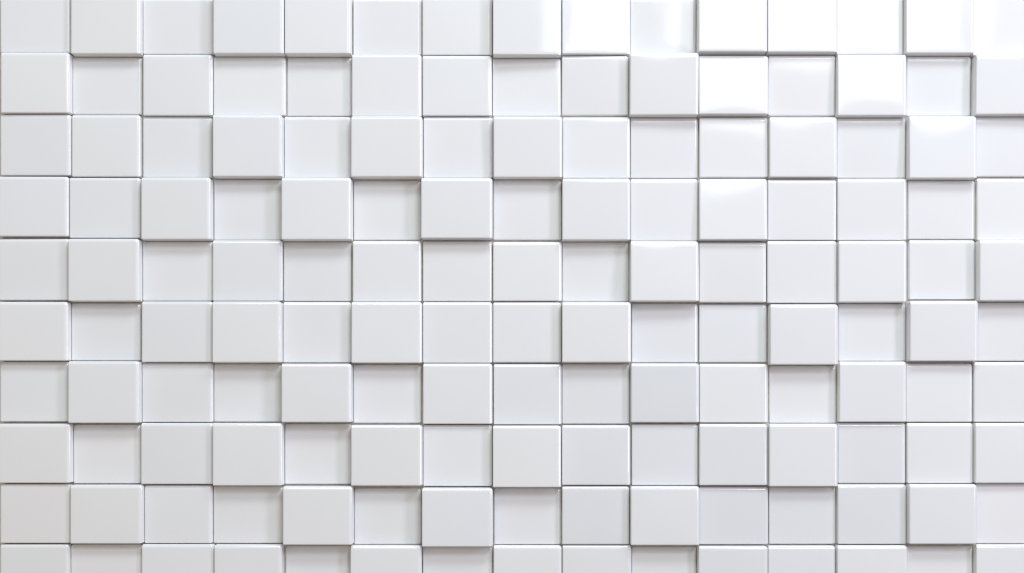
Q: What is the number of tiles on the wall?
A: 150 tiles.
